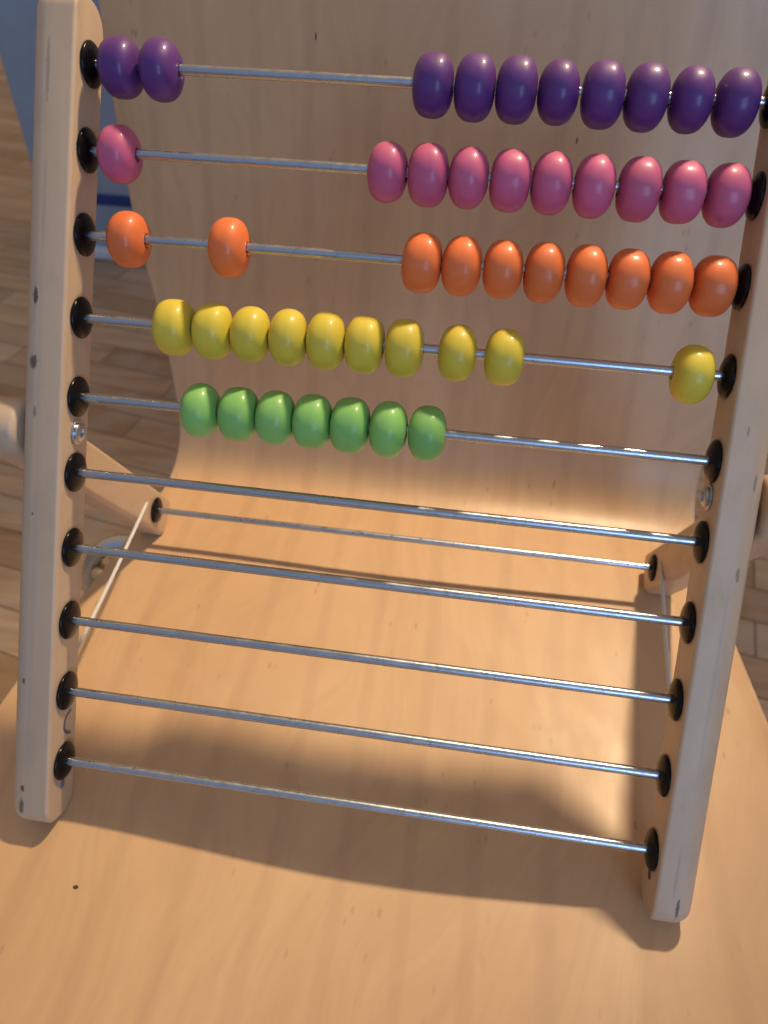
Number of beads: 47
